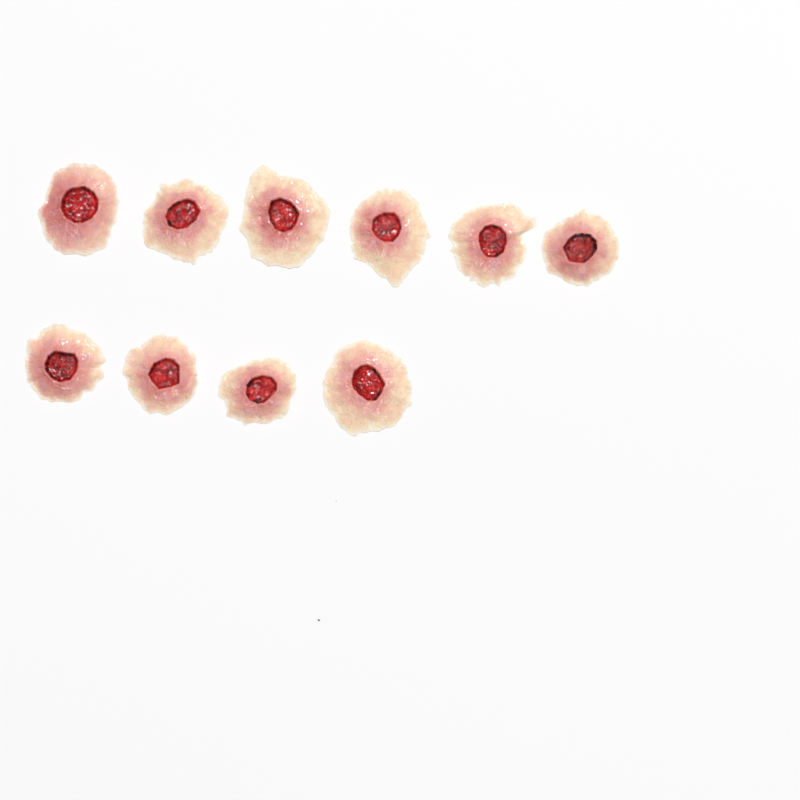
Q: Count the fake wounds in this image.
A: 10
